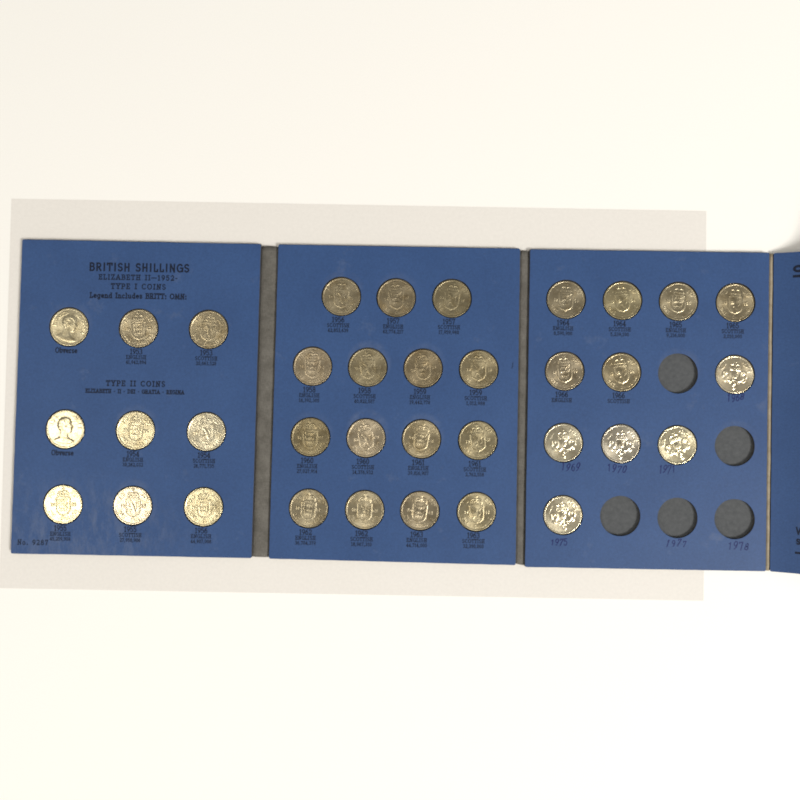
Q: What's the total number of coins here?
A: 35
